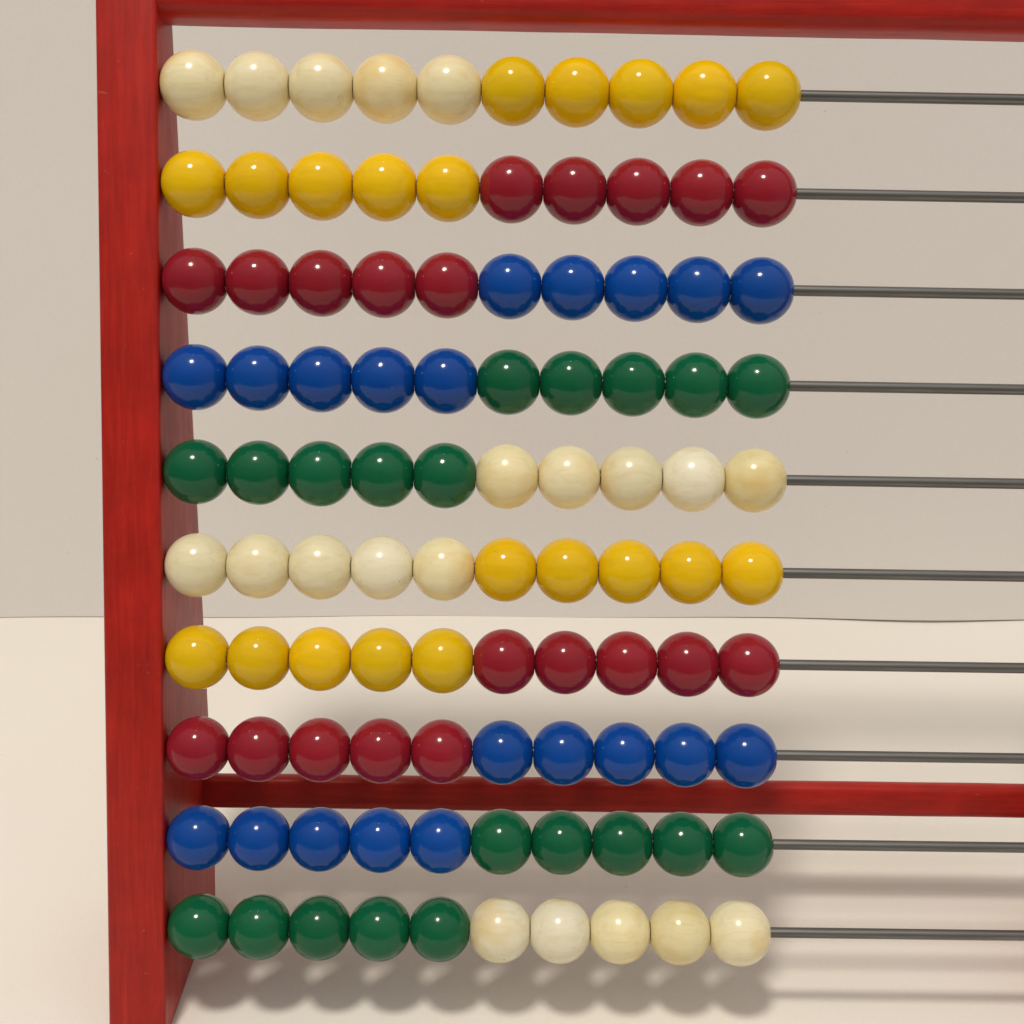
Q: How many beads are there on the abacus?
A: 100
